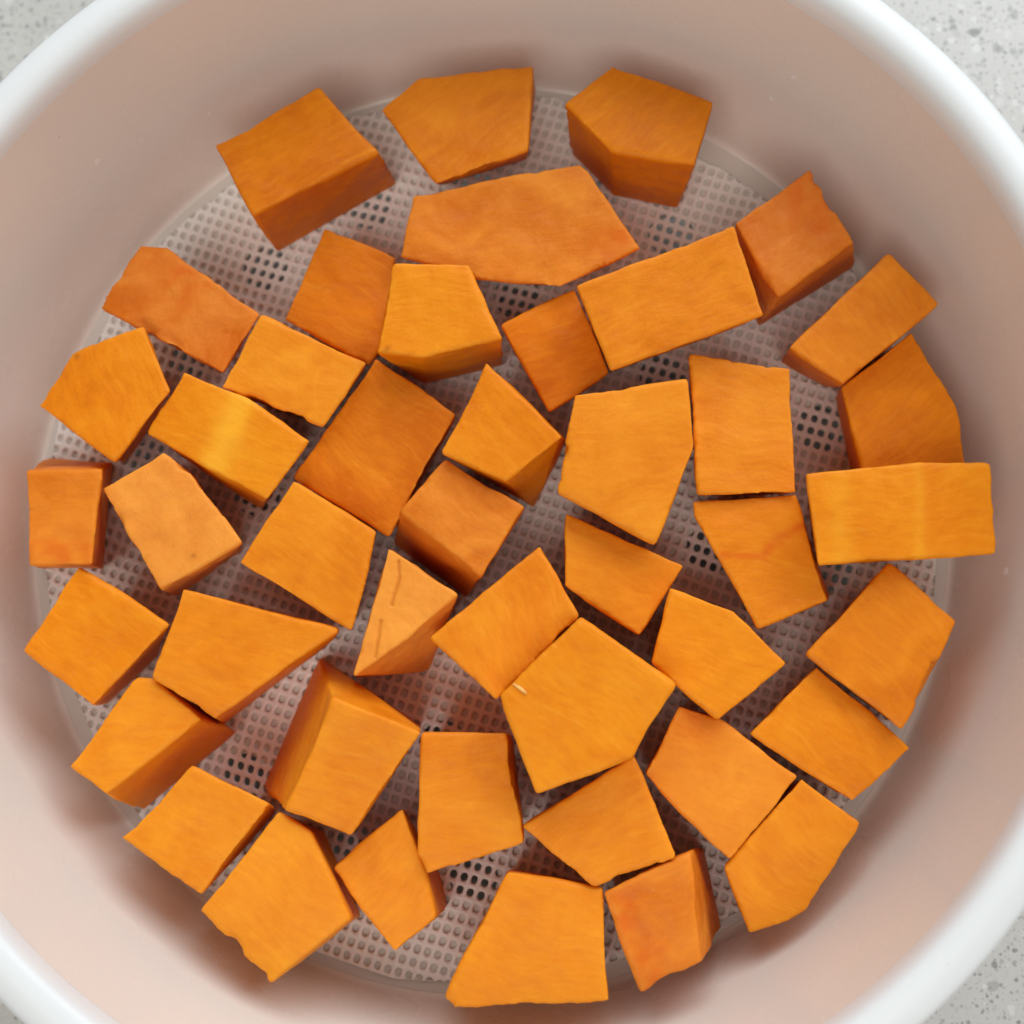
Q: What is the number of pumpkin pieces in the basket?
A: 45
